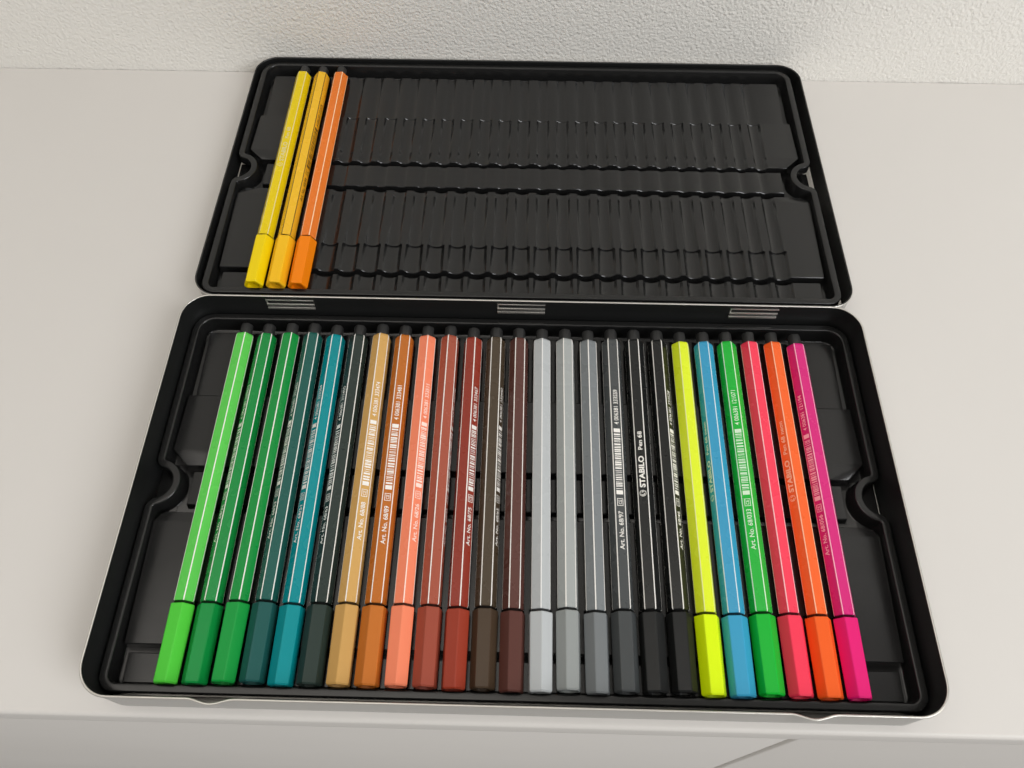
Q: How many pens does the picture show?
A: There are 28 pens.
